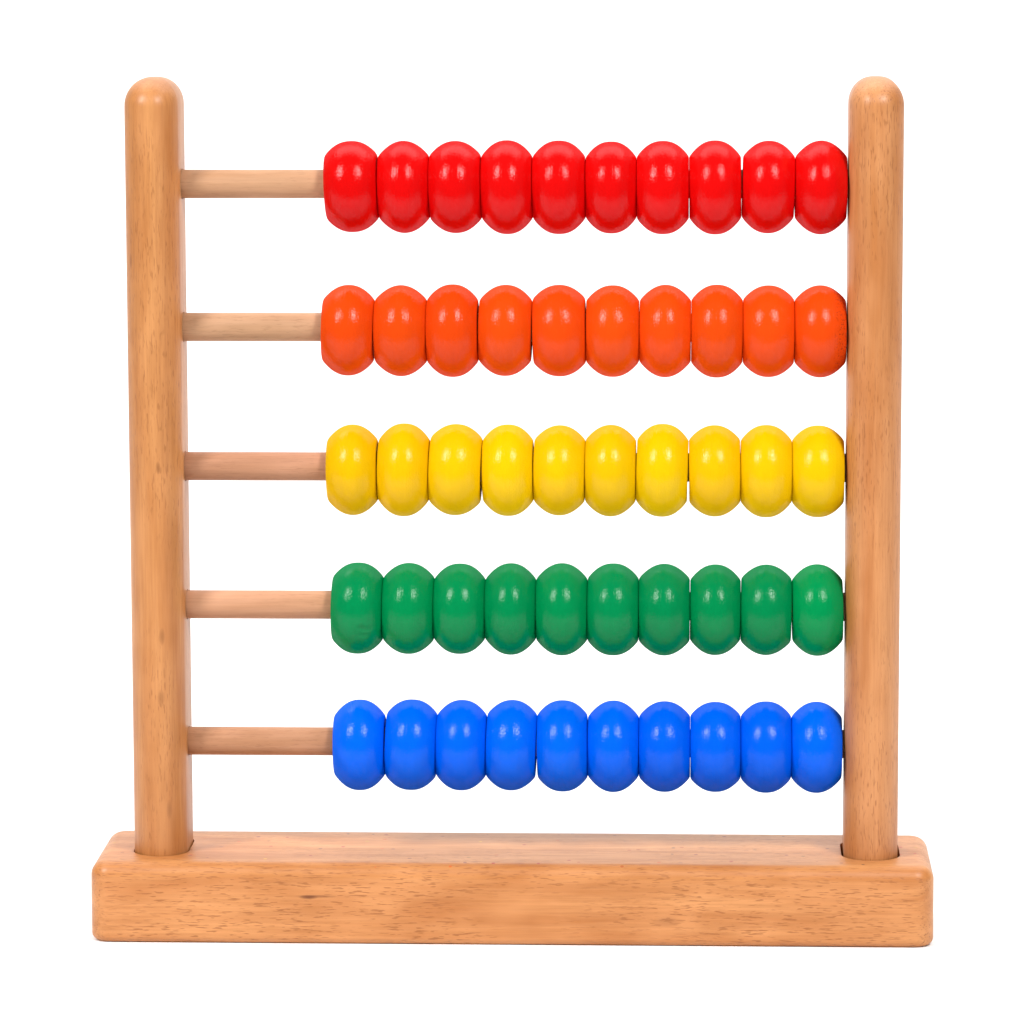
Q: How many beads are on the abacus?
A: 50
